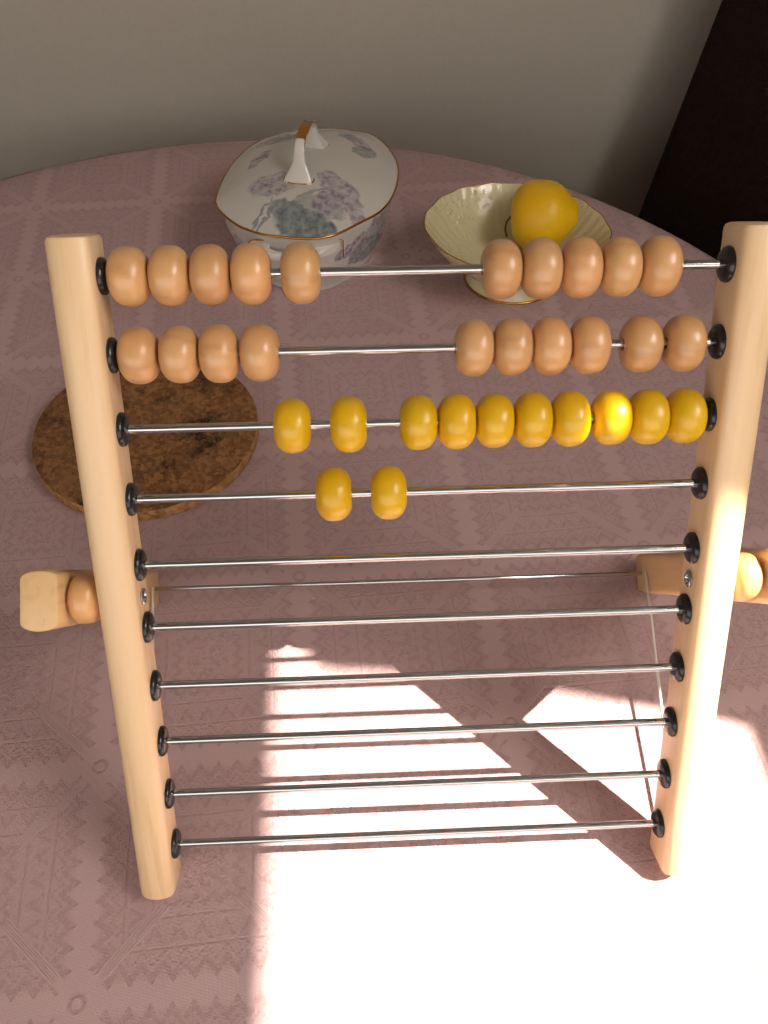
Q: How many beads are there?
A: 32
